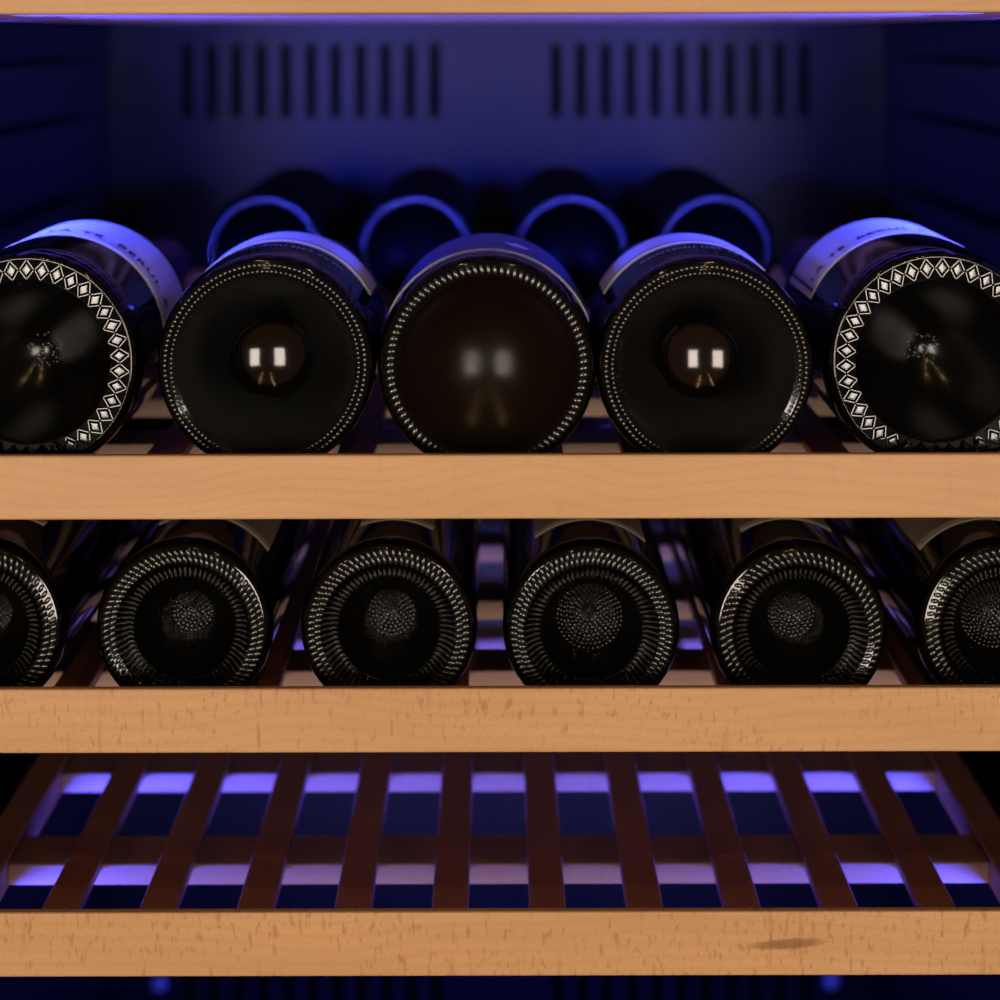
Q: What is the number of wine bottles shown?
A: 15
